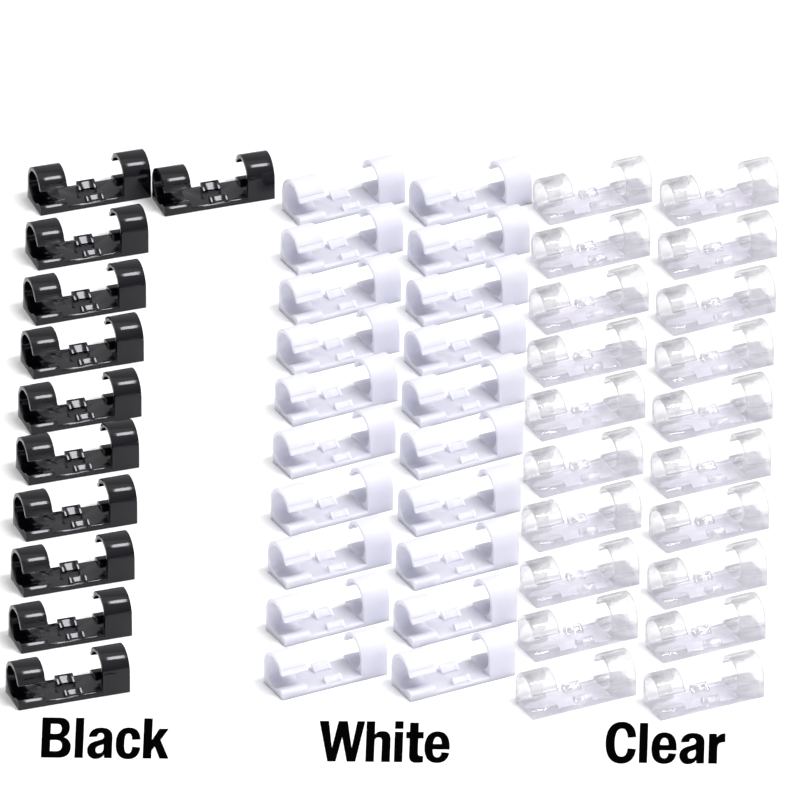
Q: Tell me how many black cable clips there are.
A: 11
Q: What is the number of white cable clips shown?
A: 20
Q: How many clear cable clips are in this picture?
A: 20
